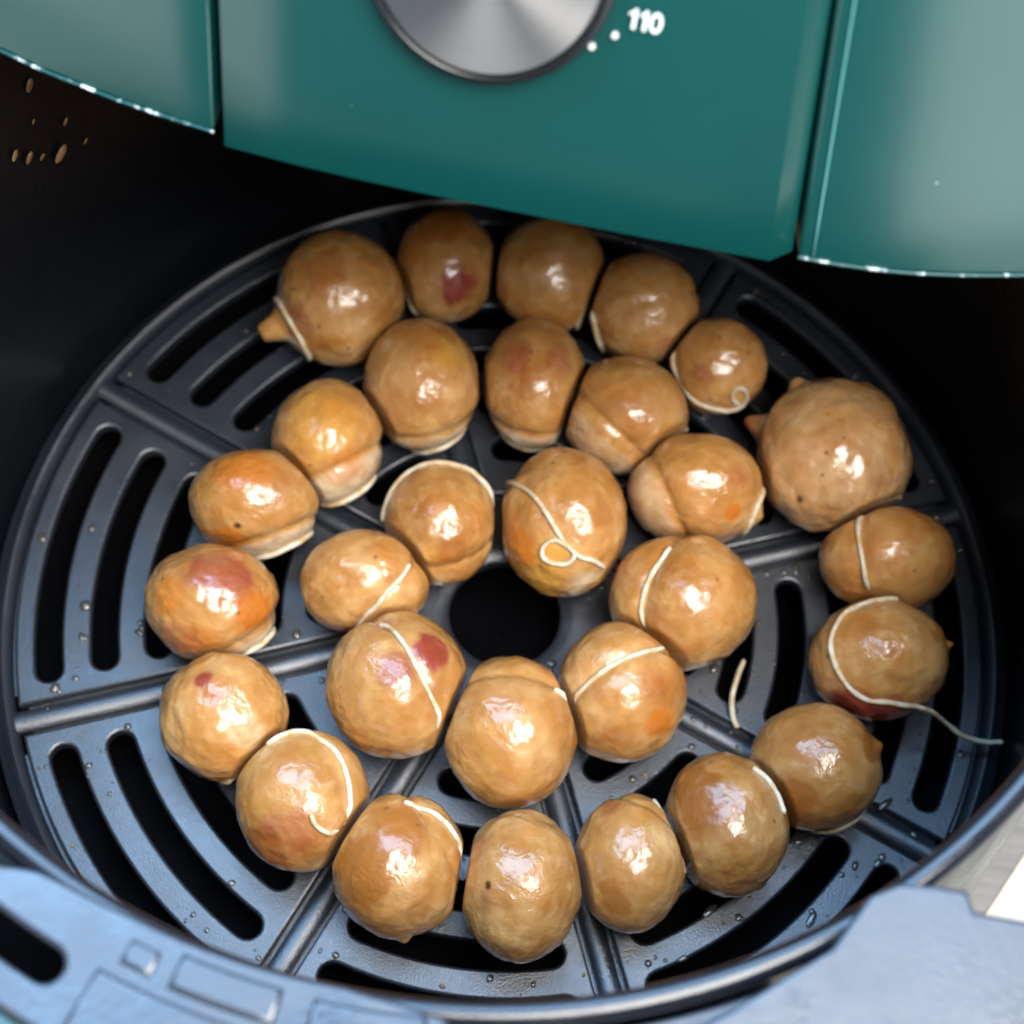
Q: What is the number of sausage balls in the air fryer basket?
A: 29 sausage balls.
